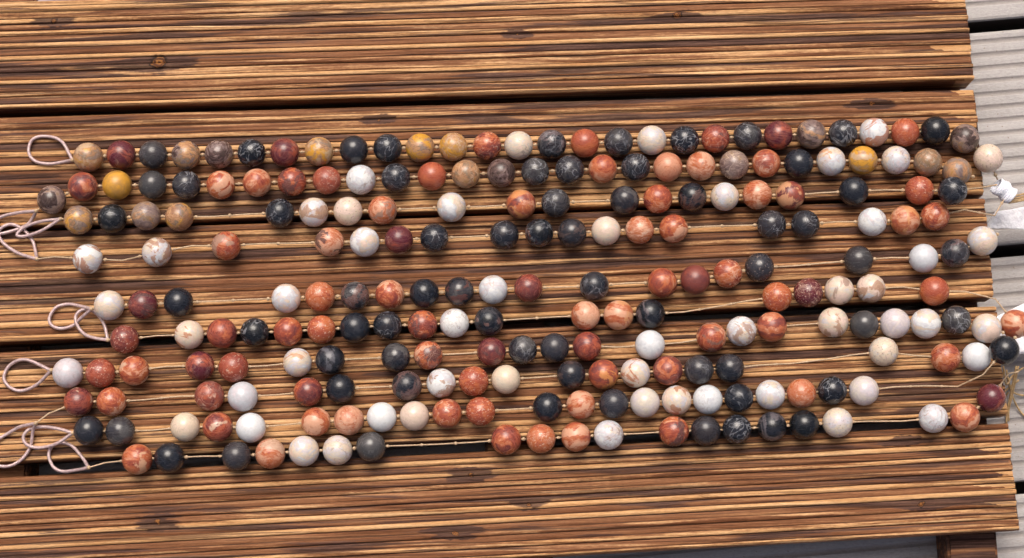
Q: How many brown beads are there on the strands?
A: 19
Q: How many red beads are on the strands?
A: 80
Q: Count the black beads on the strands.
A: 68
